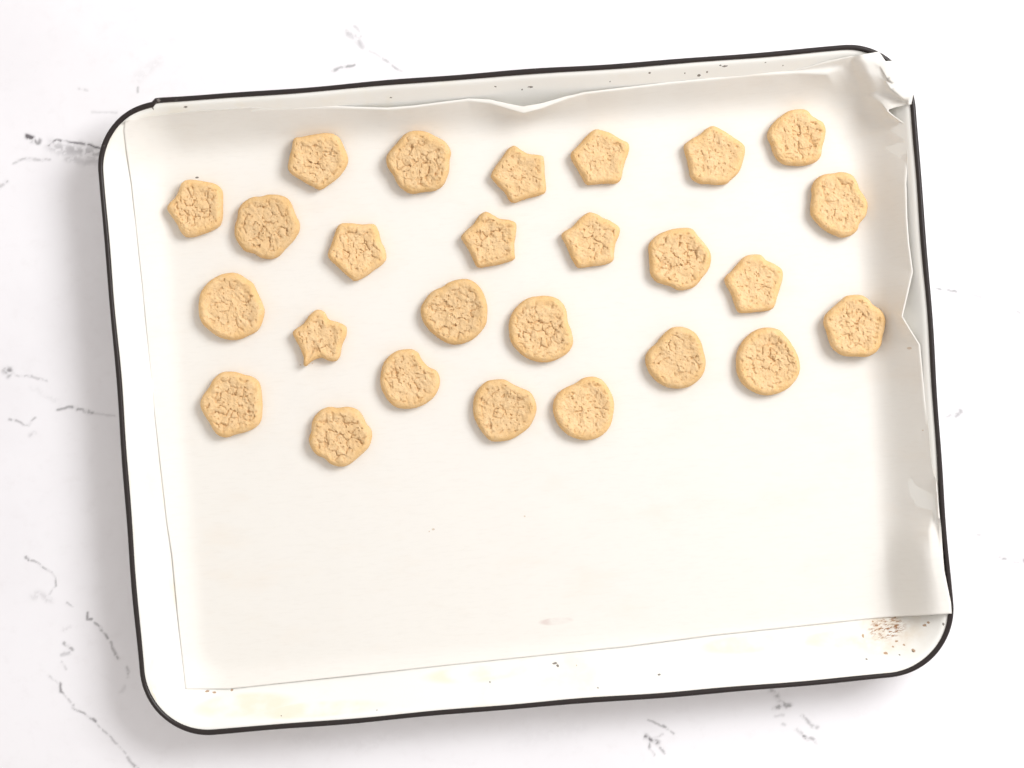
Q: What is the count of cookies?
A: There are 26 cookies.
